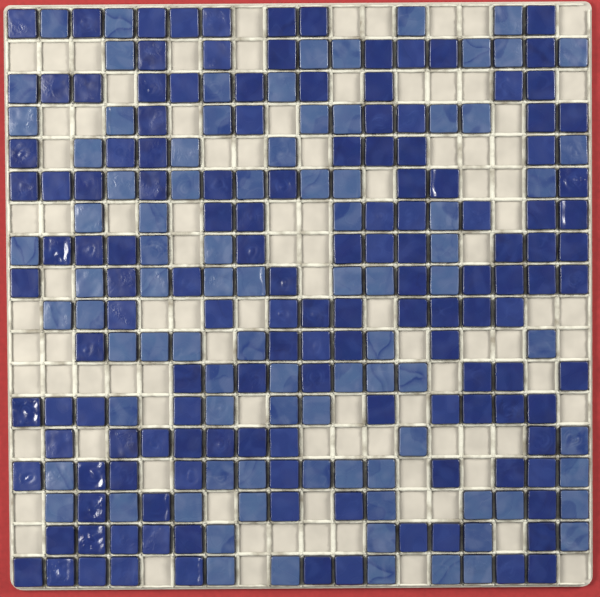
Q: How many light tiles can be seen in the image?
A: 88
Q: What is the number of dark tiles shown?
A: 139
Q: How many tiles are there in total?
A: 227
